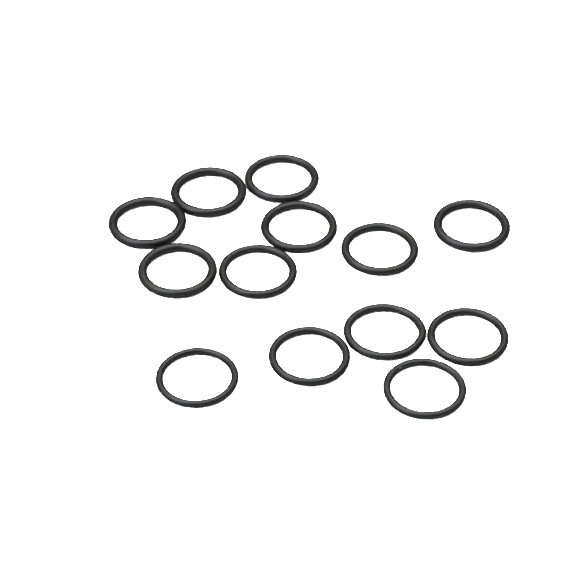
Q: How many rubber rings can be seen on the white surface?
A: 13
